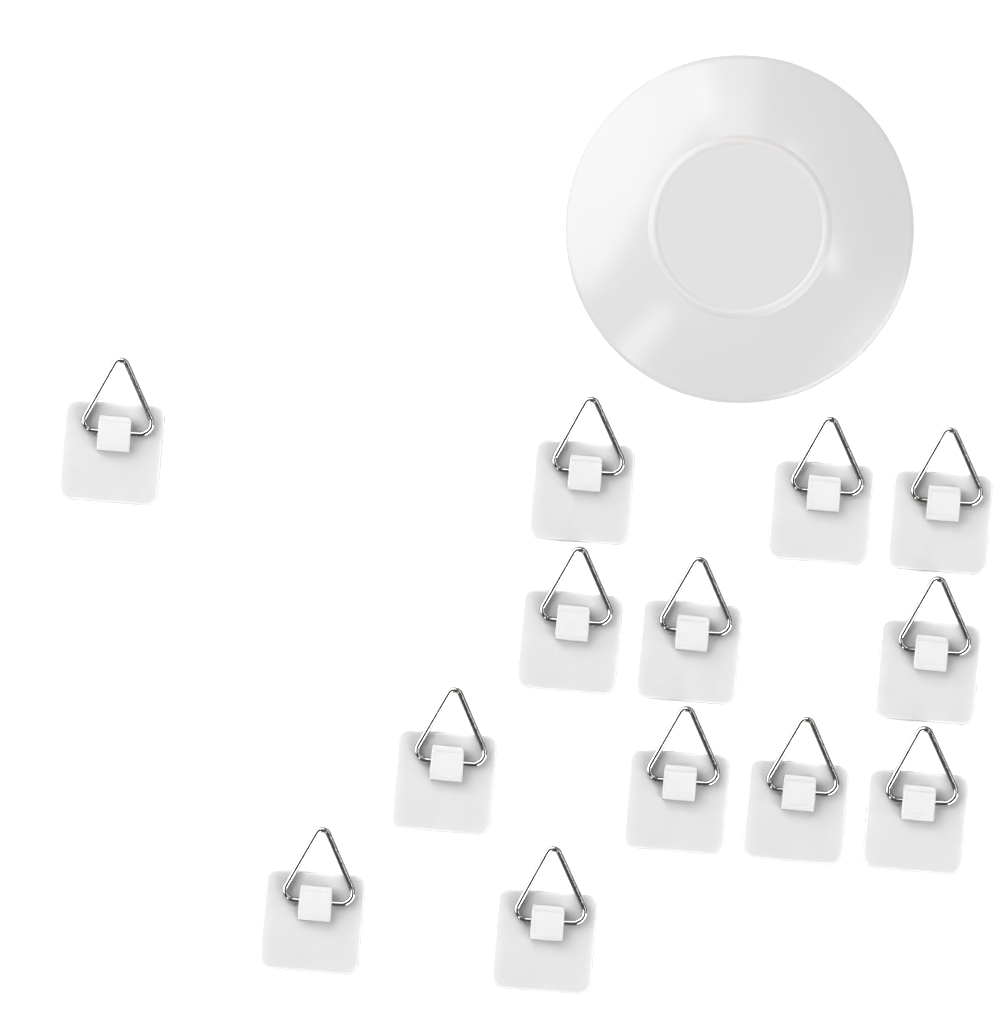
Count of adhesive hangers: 13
